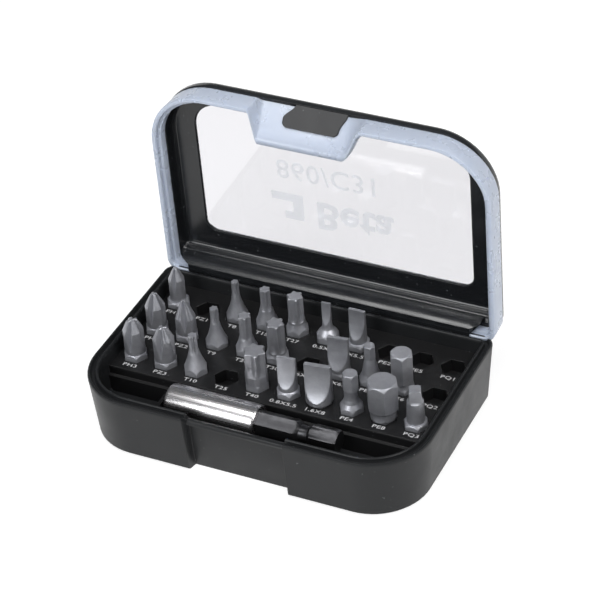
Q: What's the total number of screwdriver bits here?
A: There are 23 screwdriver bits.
